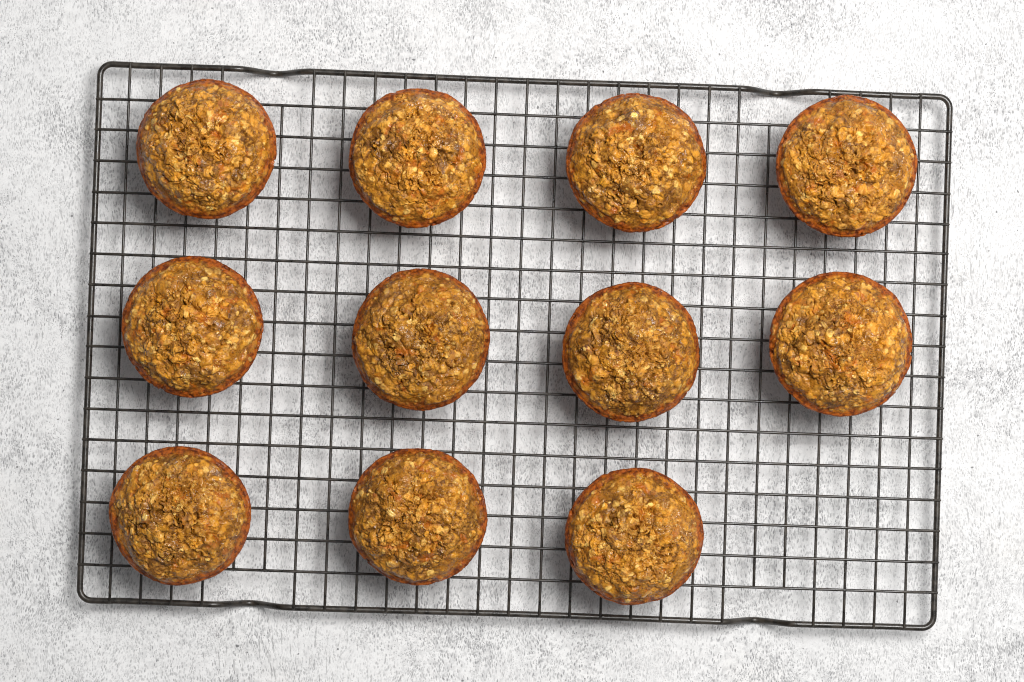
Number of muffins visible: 11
